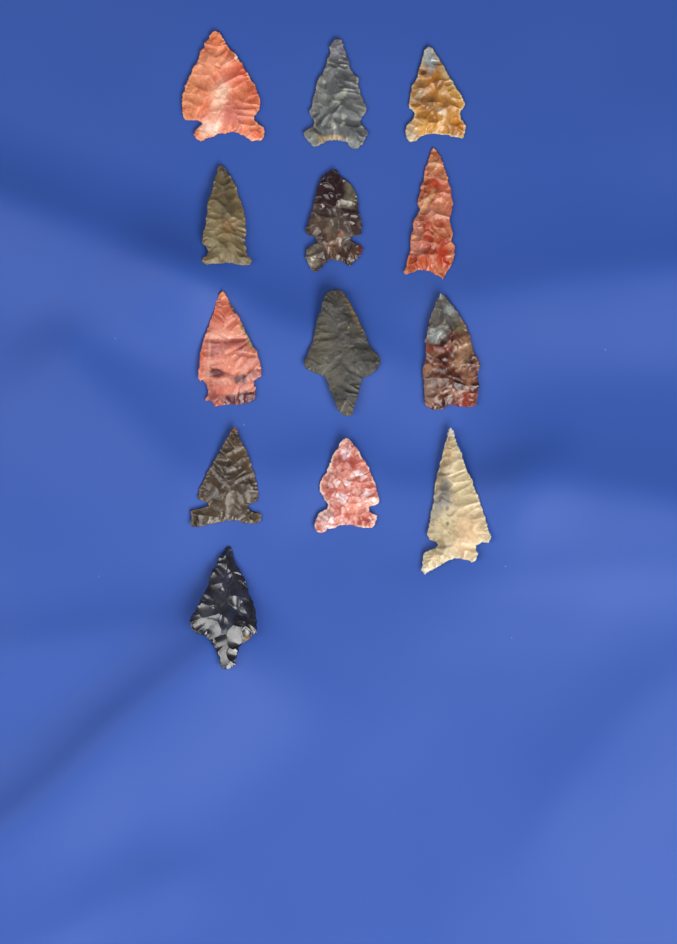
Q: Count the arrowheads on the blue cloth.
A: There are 13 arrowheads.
